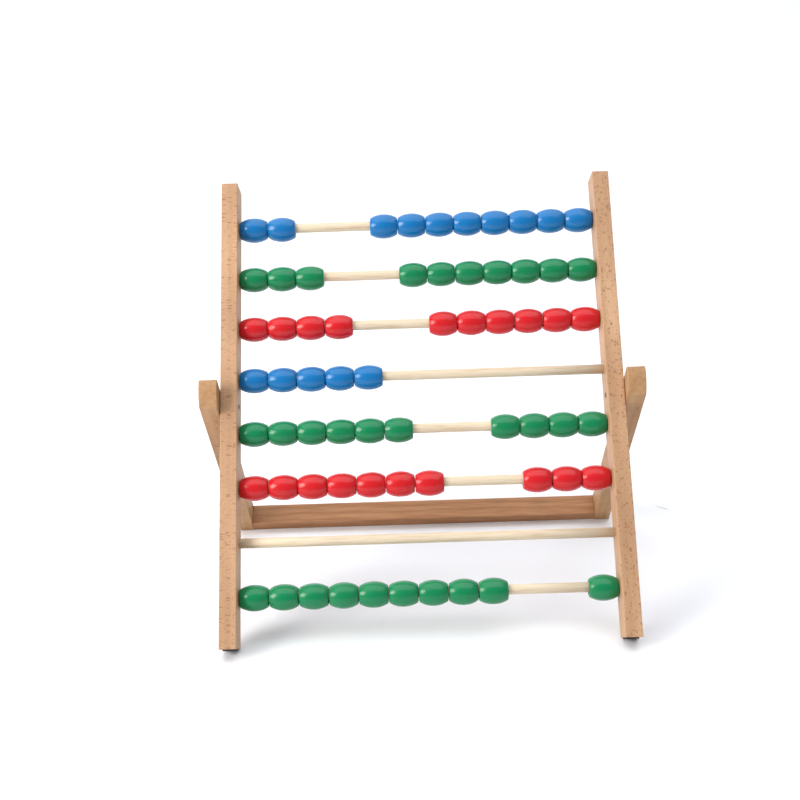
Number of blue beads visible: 15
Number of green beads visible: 30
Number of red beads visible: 20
